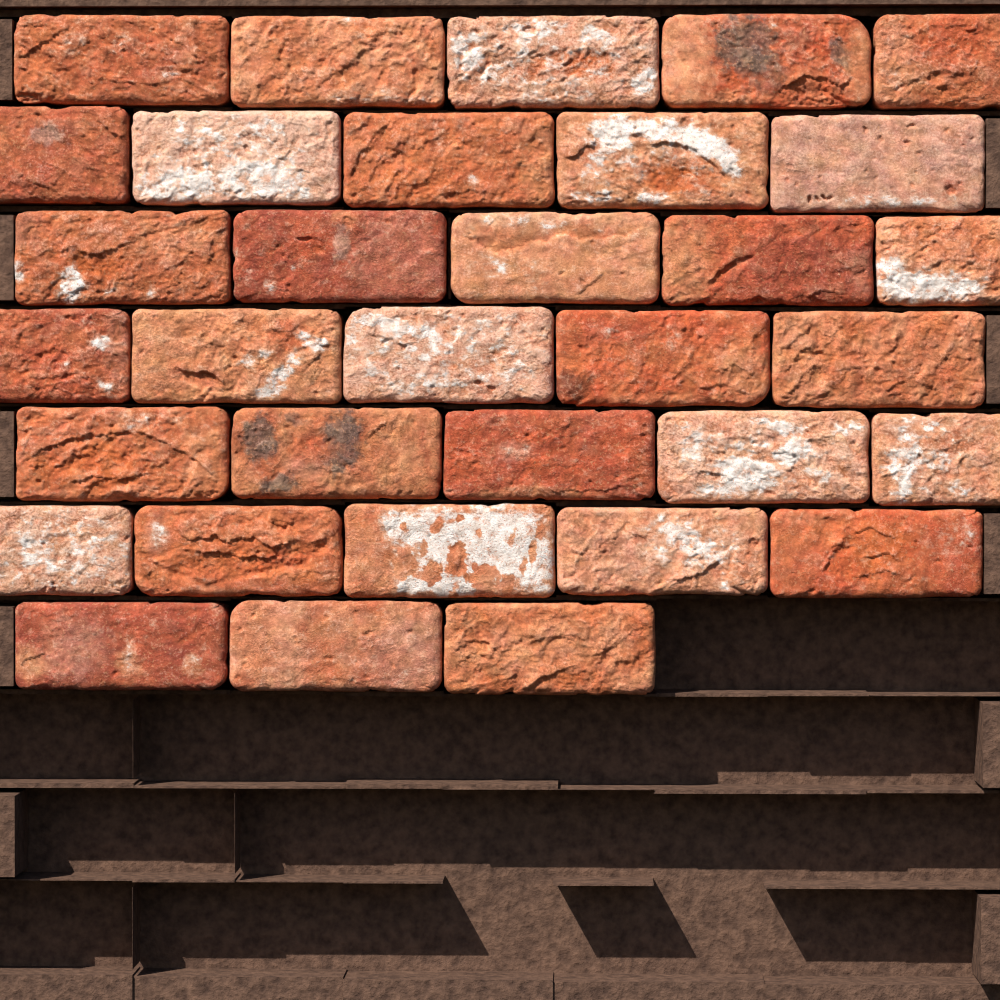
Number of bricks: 33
